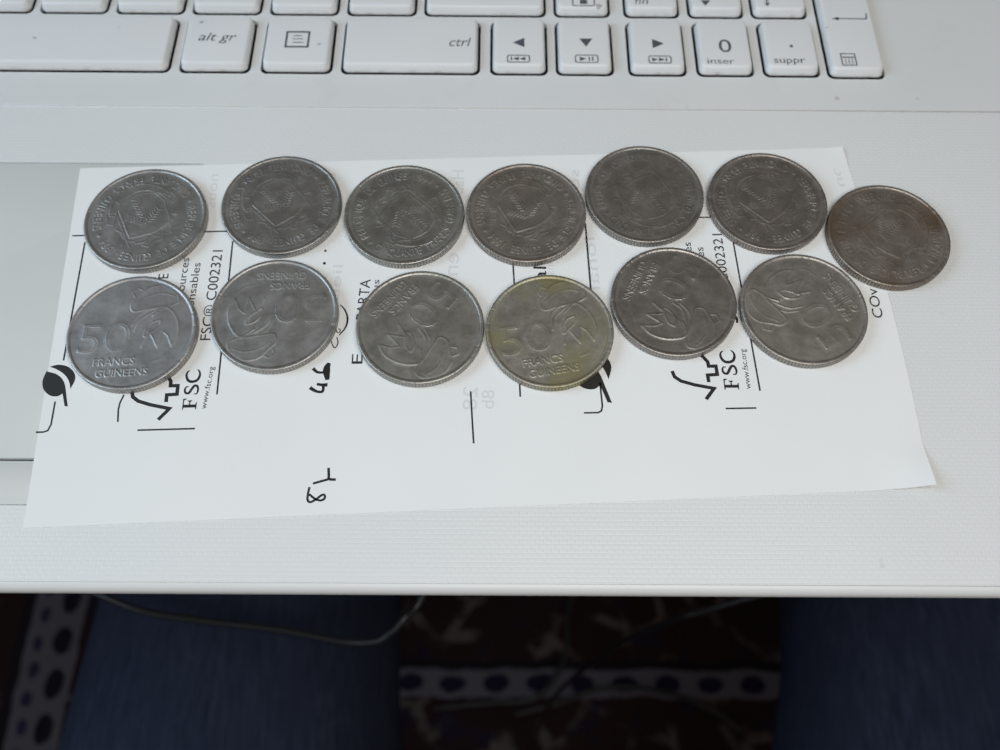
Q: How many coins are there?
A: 13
